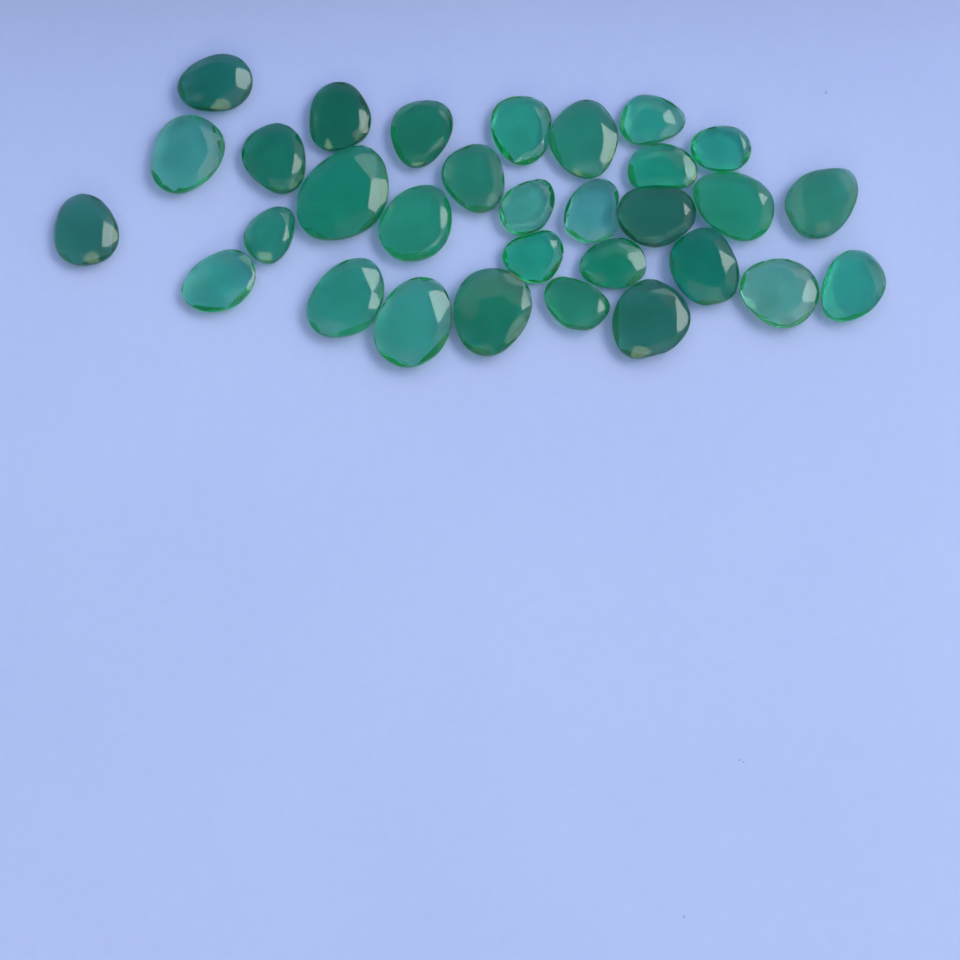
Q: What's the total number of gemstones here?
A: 31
